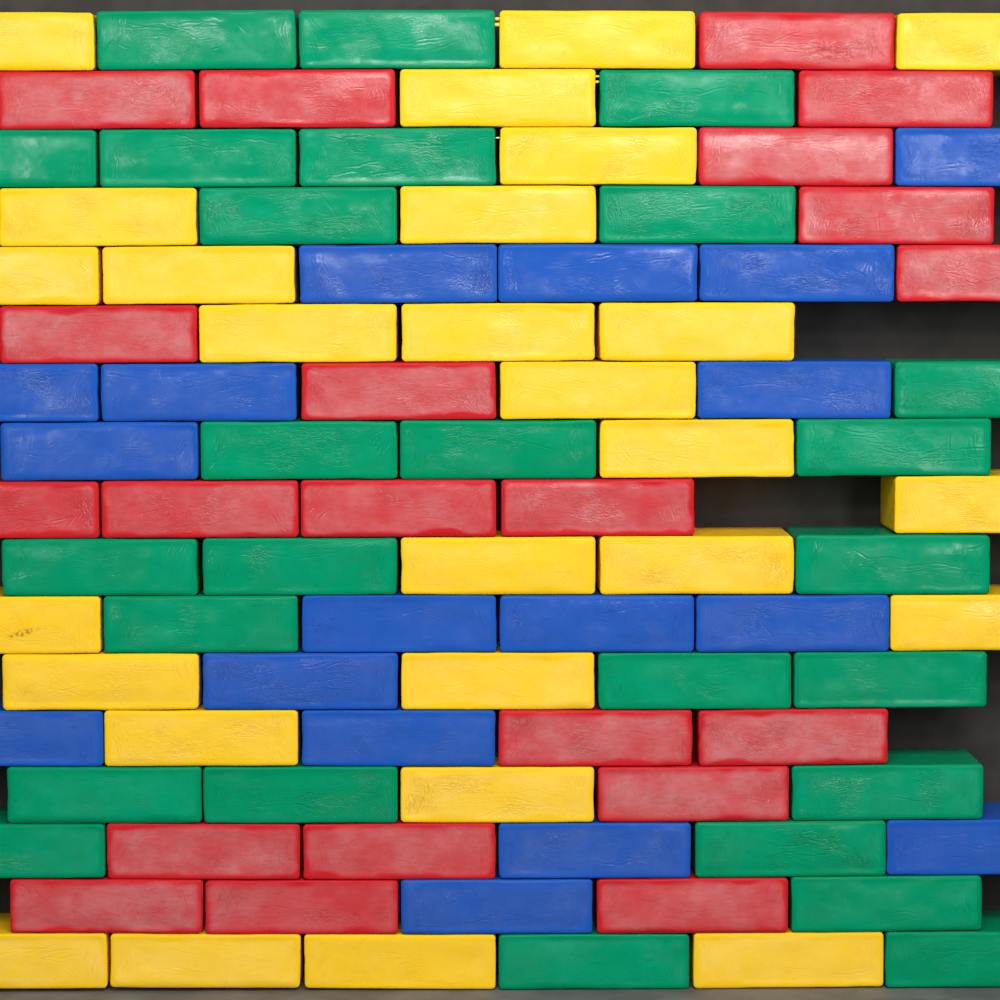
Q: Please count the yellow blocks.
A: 27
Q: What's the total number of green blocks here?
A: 26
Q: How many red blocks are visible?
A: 21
